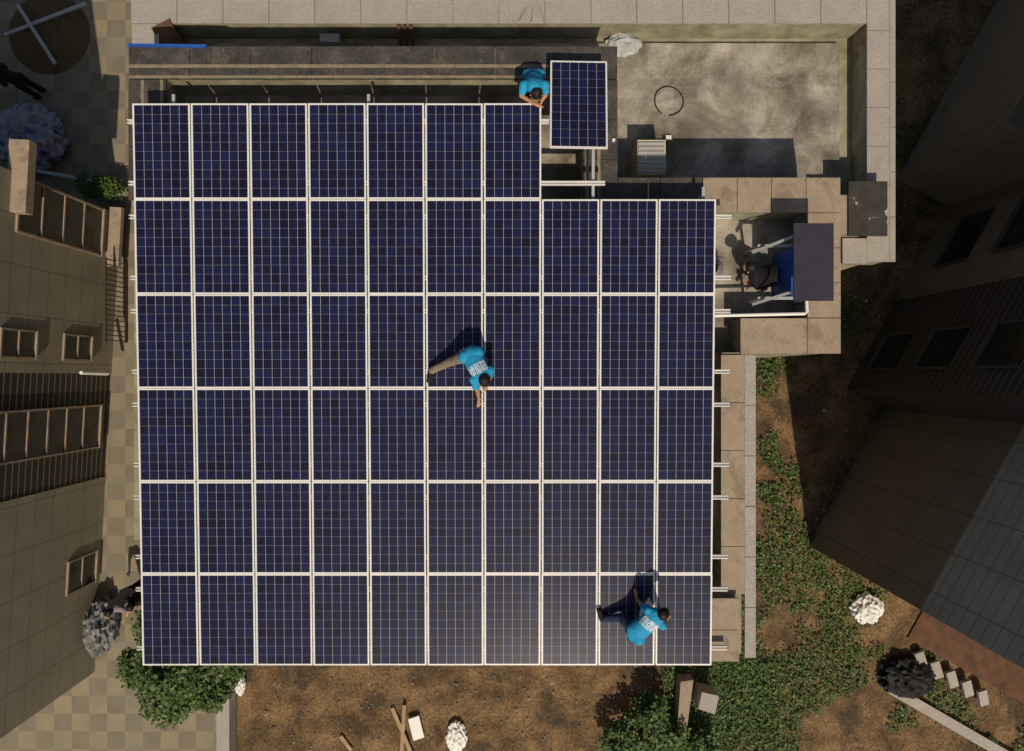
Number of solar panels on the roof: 58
